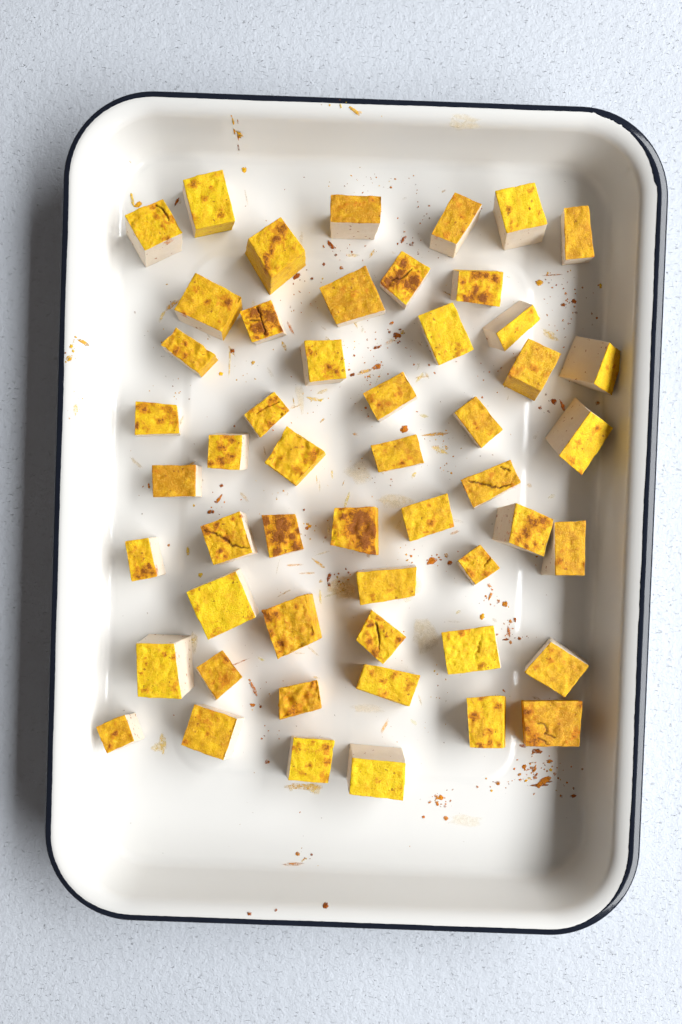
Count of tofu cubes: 52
